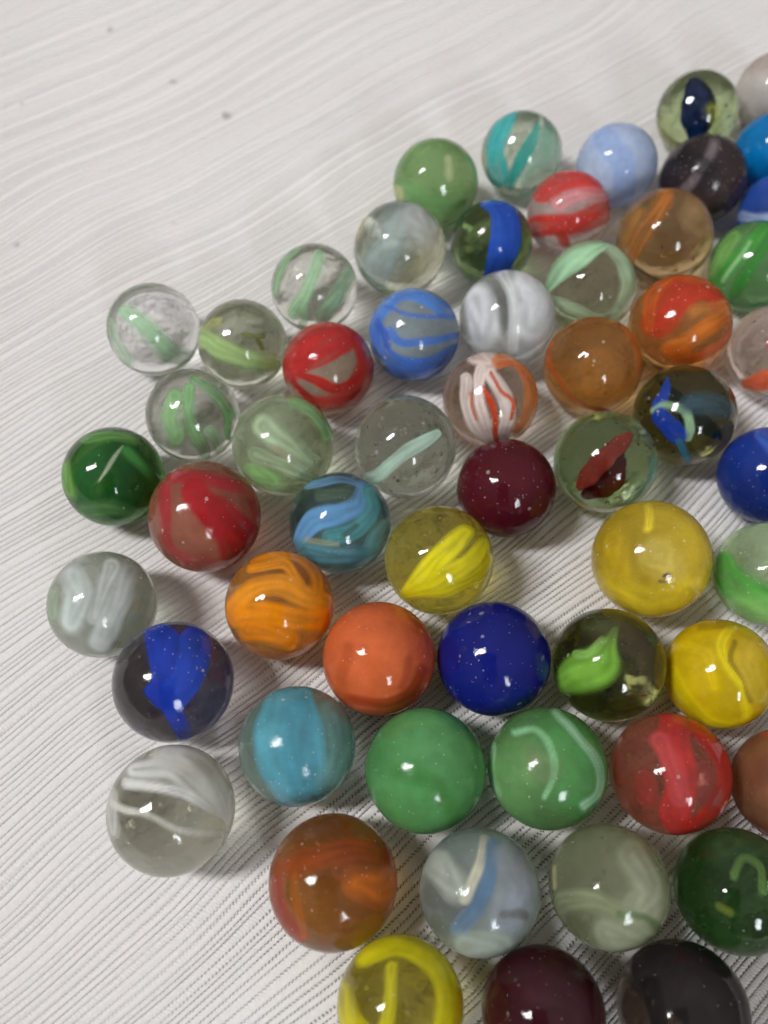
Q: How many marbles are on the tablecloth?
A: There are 57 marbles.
